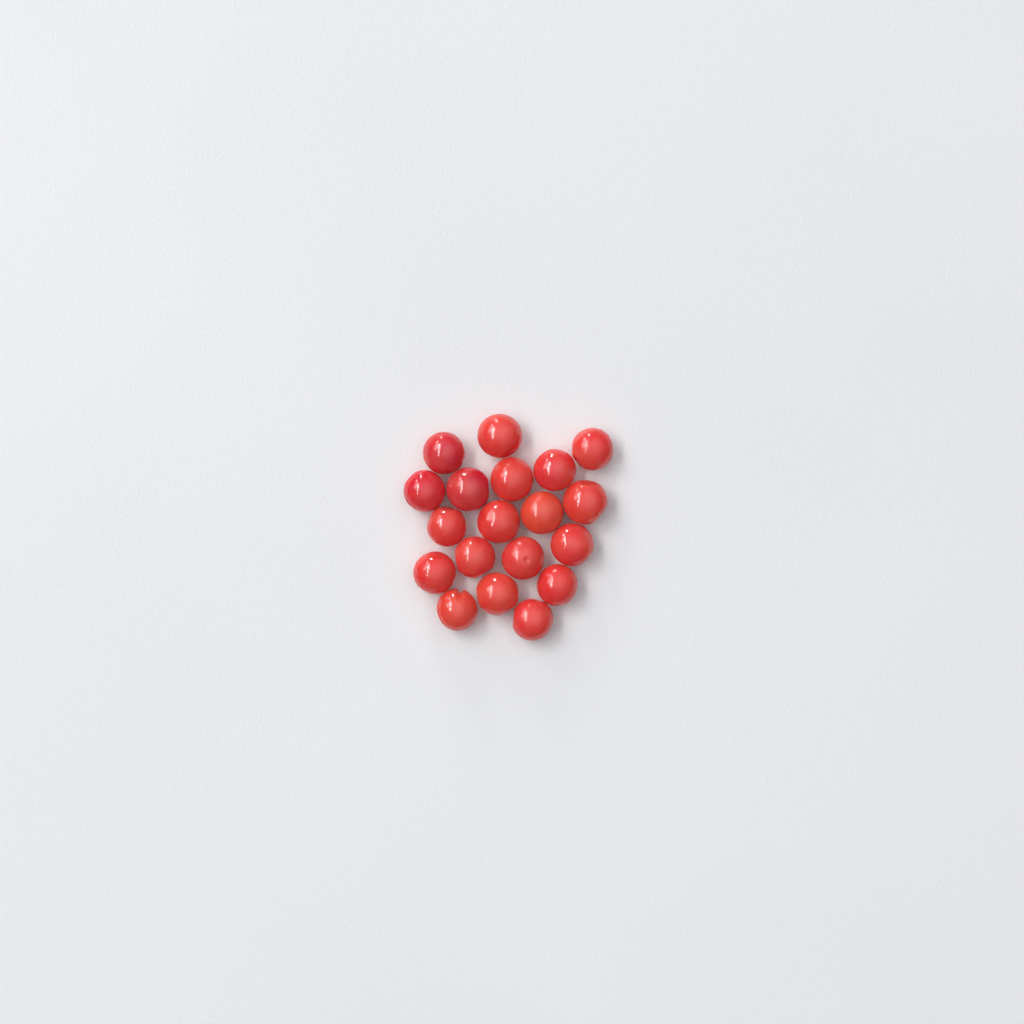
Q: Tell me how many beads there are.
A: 19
